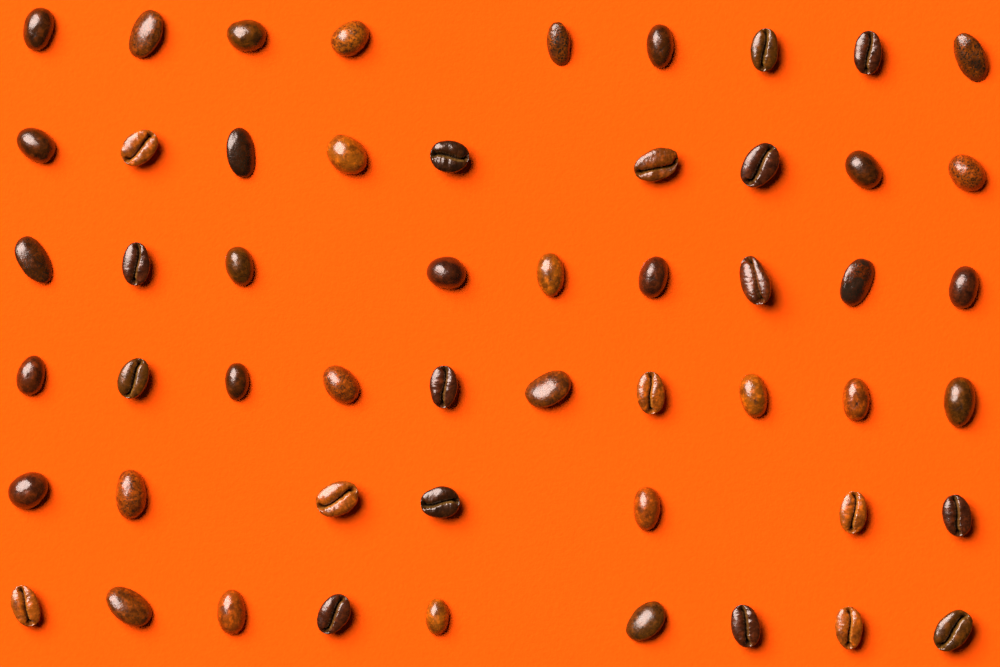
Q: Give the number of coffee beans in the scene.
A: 53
